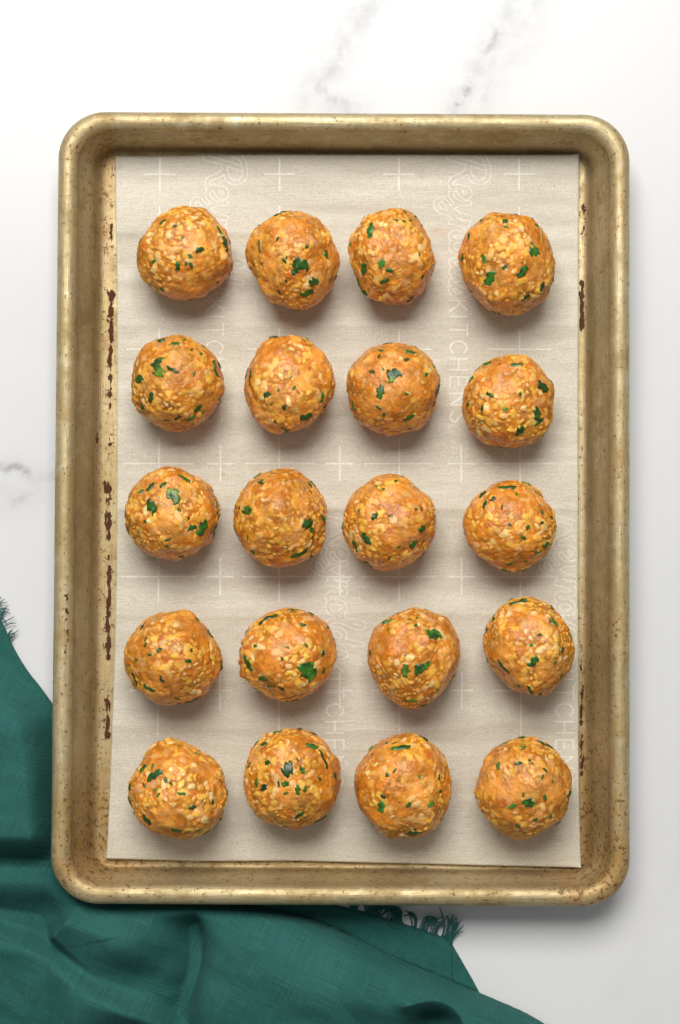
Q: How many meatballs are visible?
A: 20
